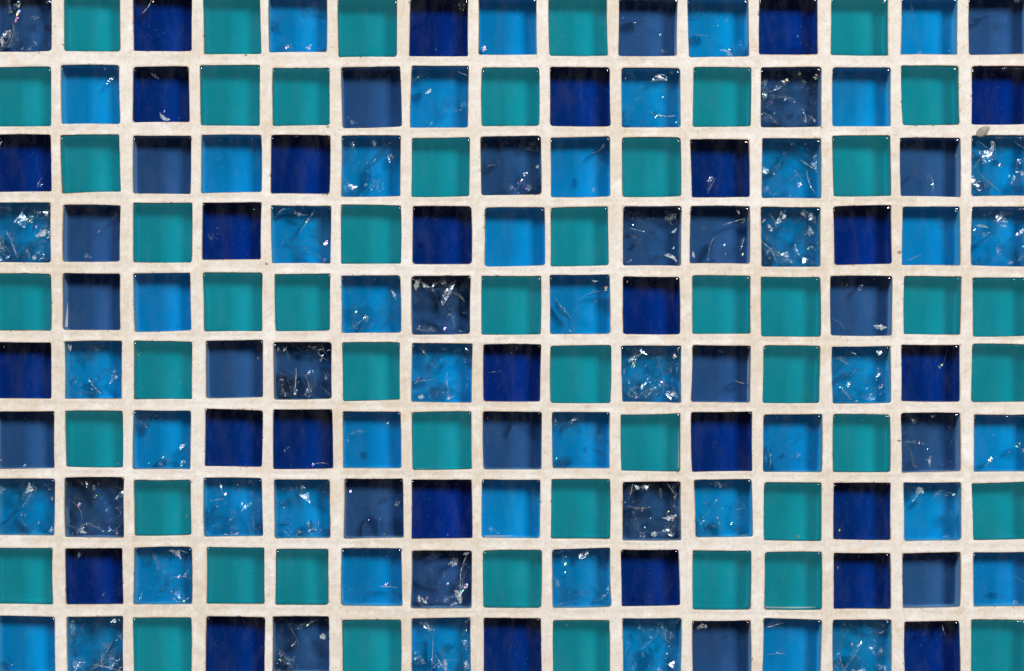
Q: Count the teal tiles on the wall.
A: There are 49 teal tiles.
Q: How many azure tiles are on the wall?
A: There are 47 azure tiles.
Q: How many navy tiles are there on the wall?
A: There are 27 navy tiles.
